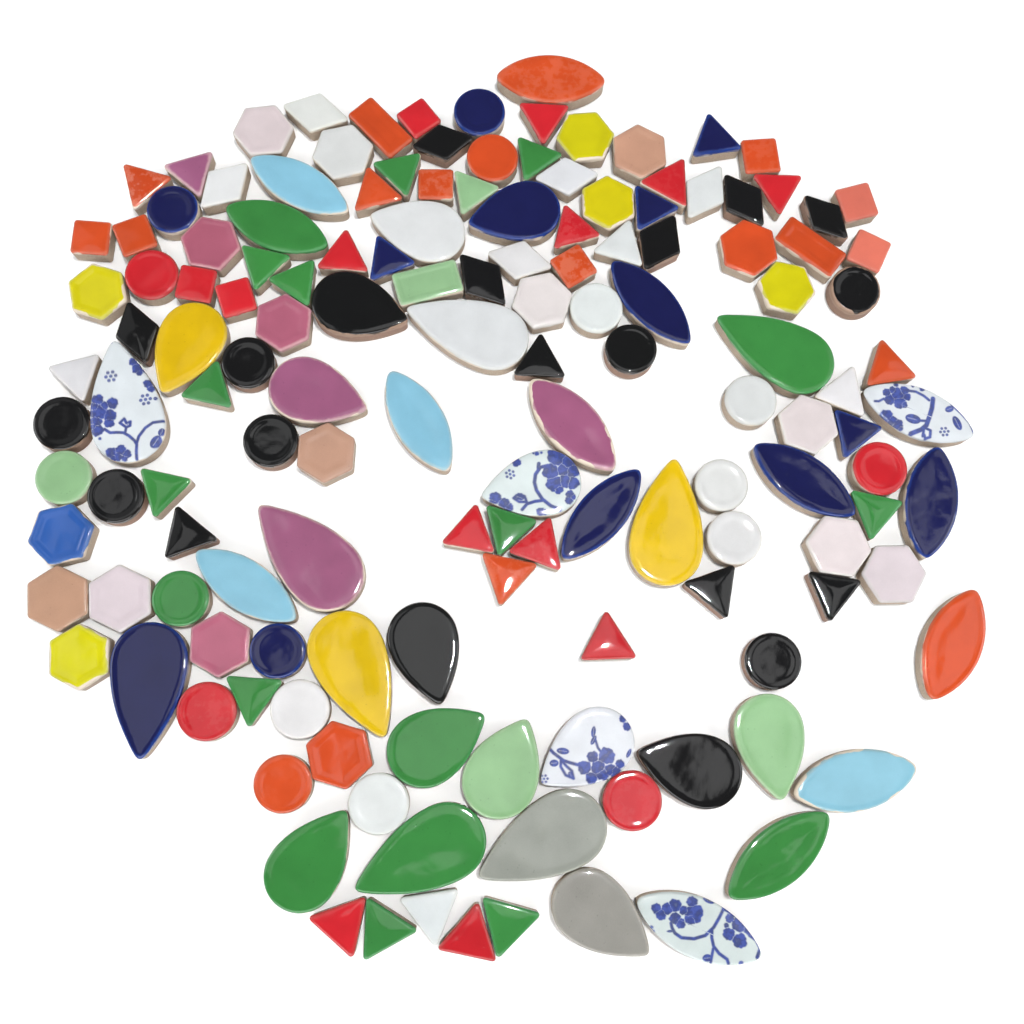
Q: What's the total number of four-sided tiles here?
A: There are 24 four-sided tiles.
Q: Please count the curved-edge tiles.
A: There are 62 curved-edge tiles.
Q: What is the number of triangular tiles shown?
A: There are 39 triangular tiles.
